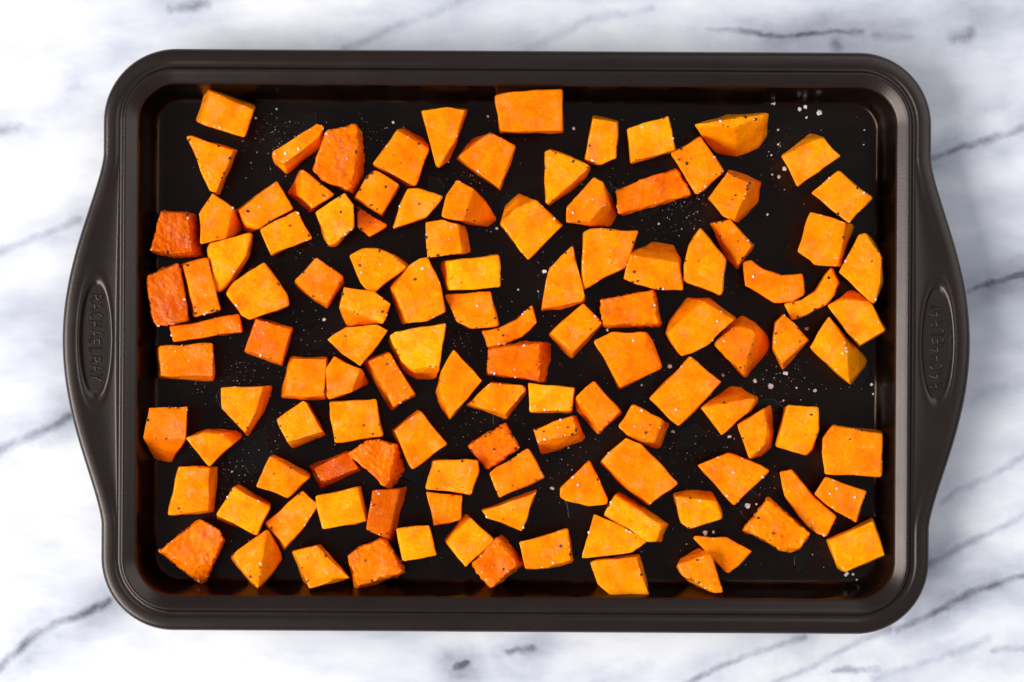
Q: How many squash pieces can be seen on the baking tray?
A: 118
